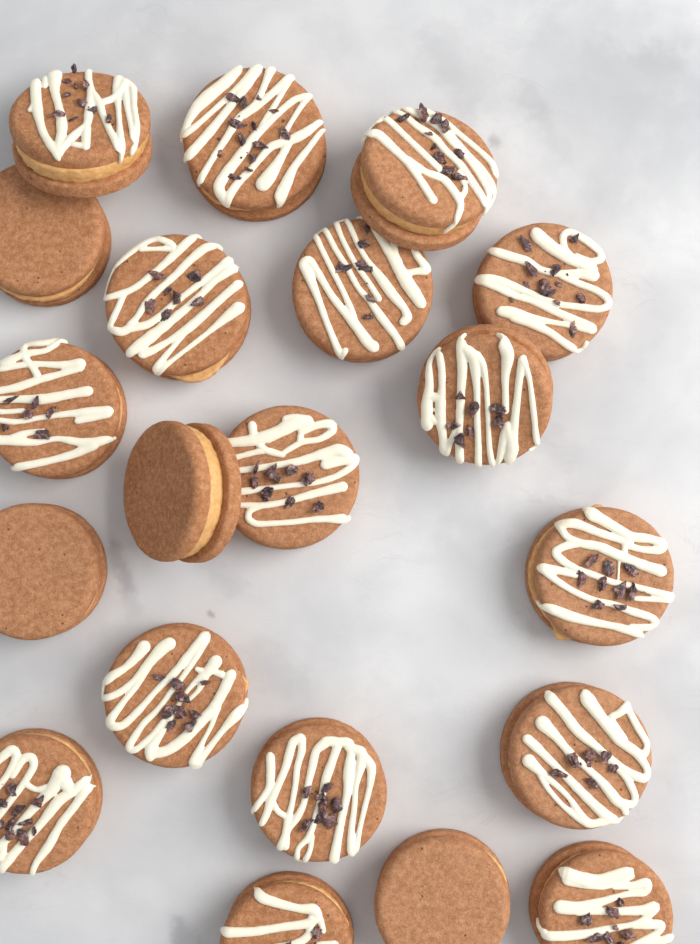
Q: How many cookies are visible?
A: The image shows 20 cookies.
